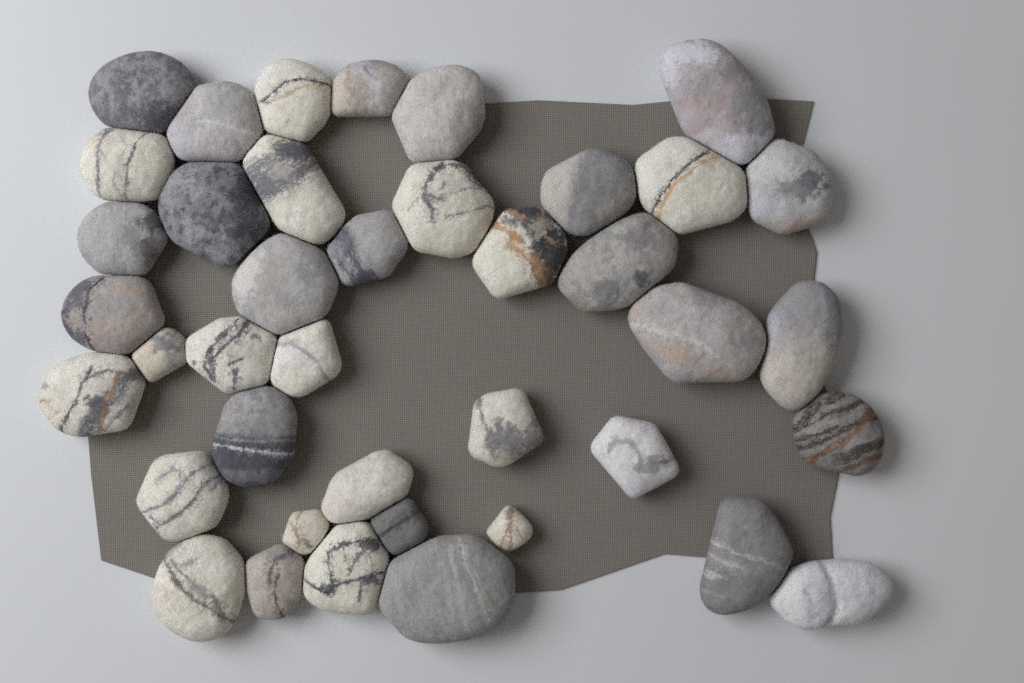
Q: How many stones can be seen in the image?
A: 40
